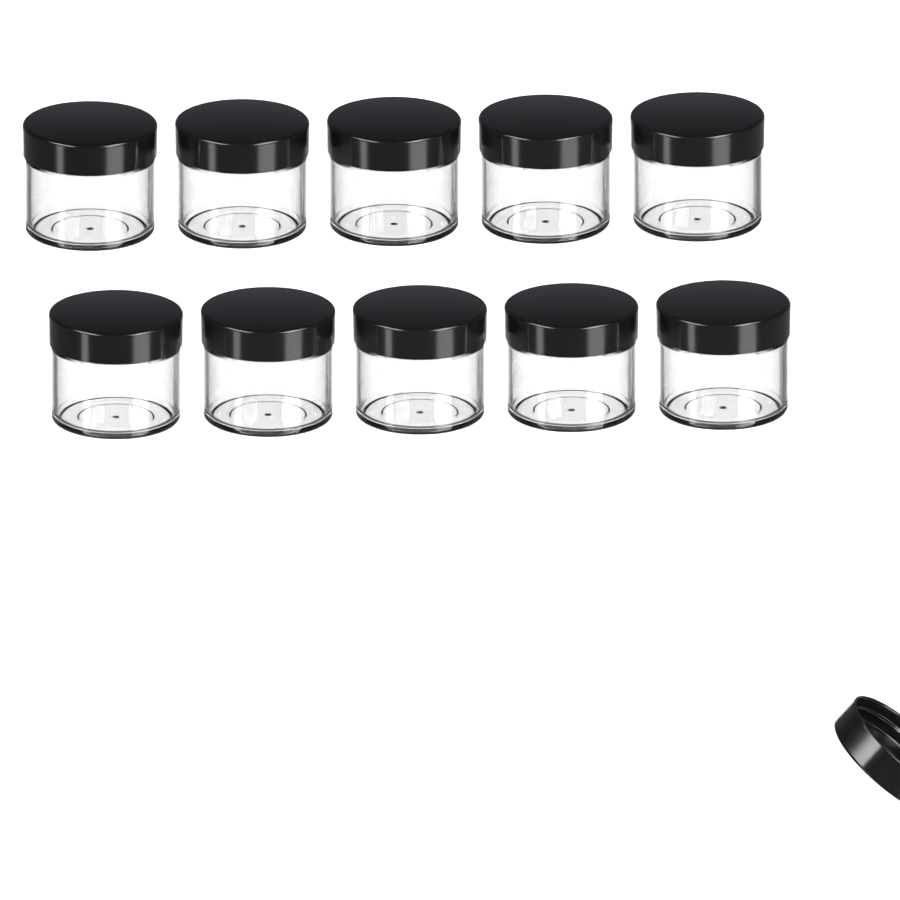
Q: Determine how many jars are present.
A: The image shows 10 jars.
